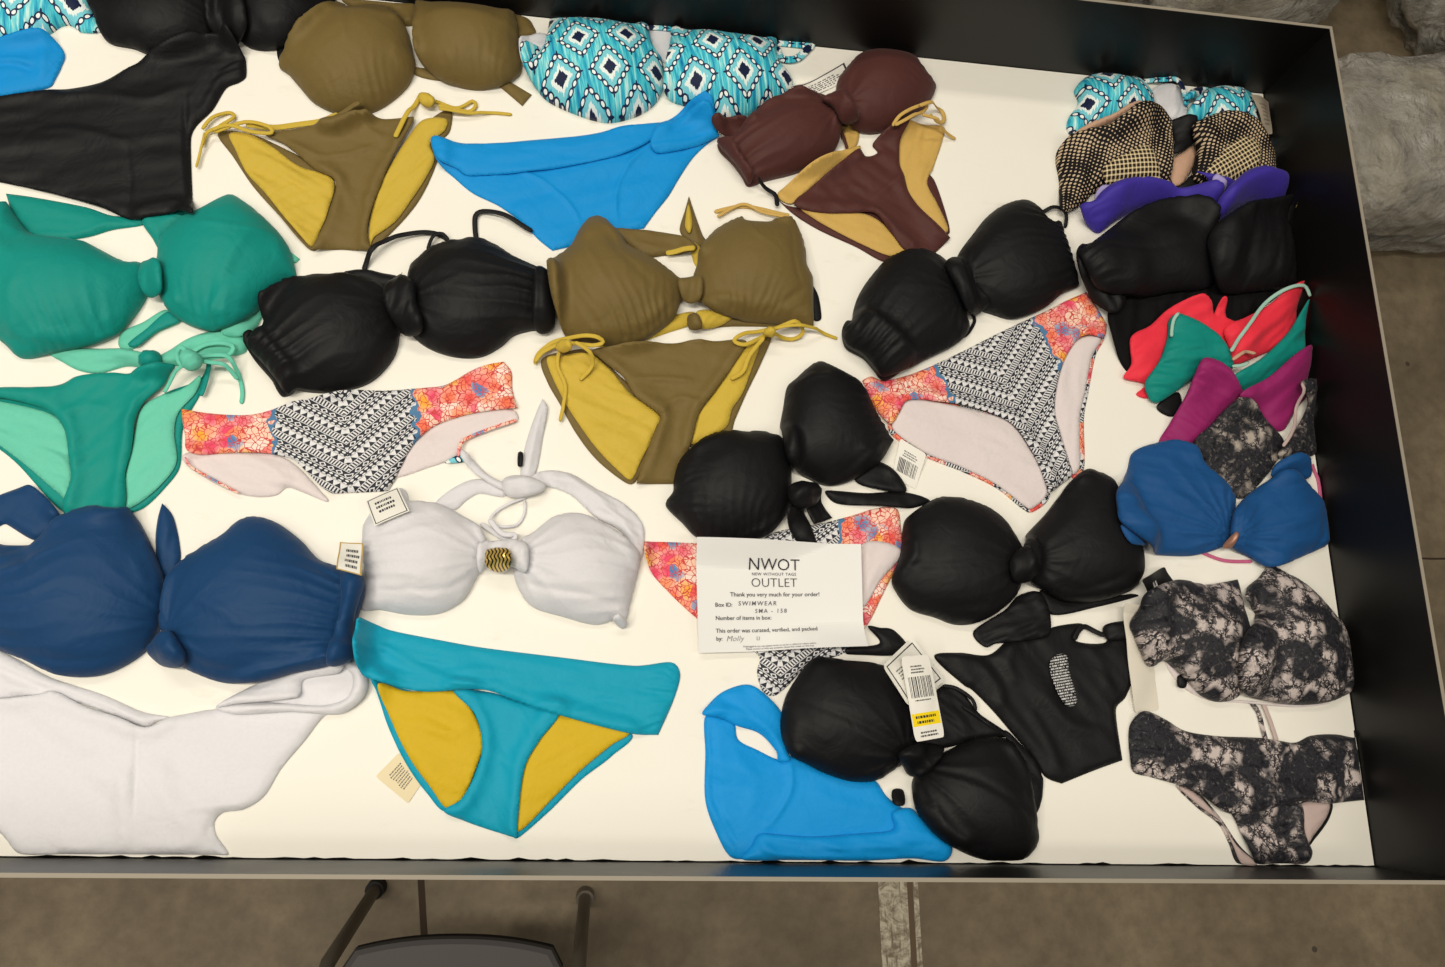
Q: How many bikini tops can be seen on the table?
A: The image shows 24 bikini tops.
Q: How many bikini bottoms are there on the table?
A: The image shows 15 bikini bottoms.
